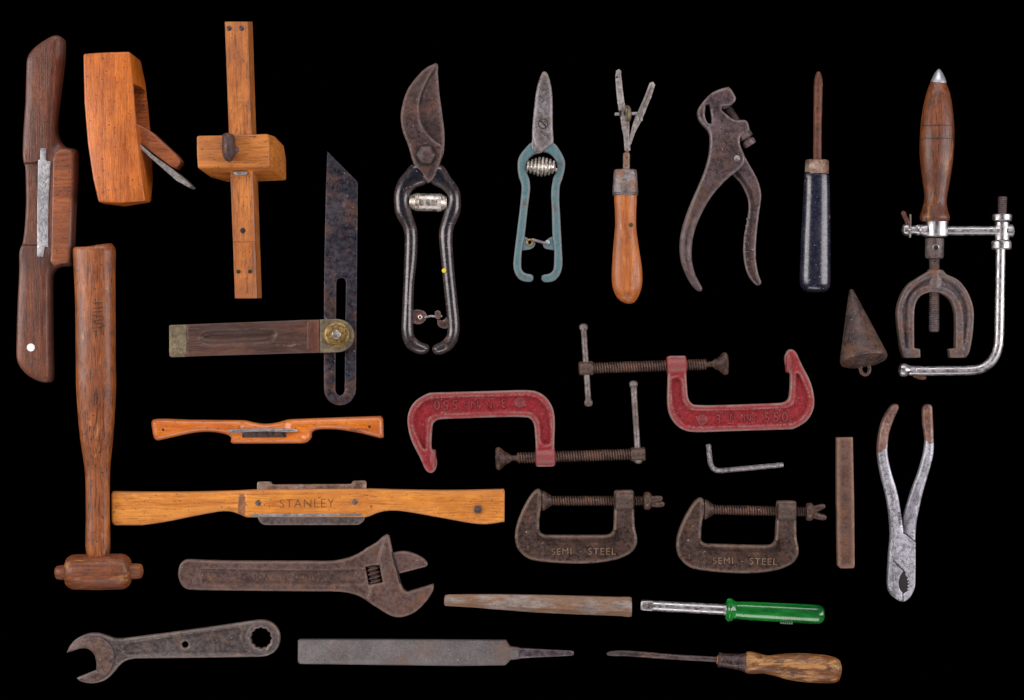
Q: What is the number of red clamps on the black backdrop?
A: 2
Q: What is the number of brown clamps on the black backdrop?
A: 2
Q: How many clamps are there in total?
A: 4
